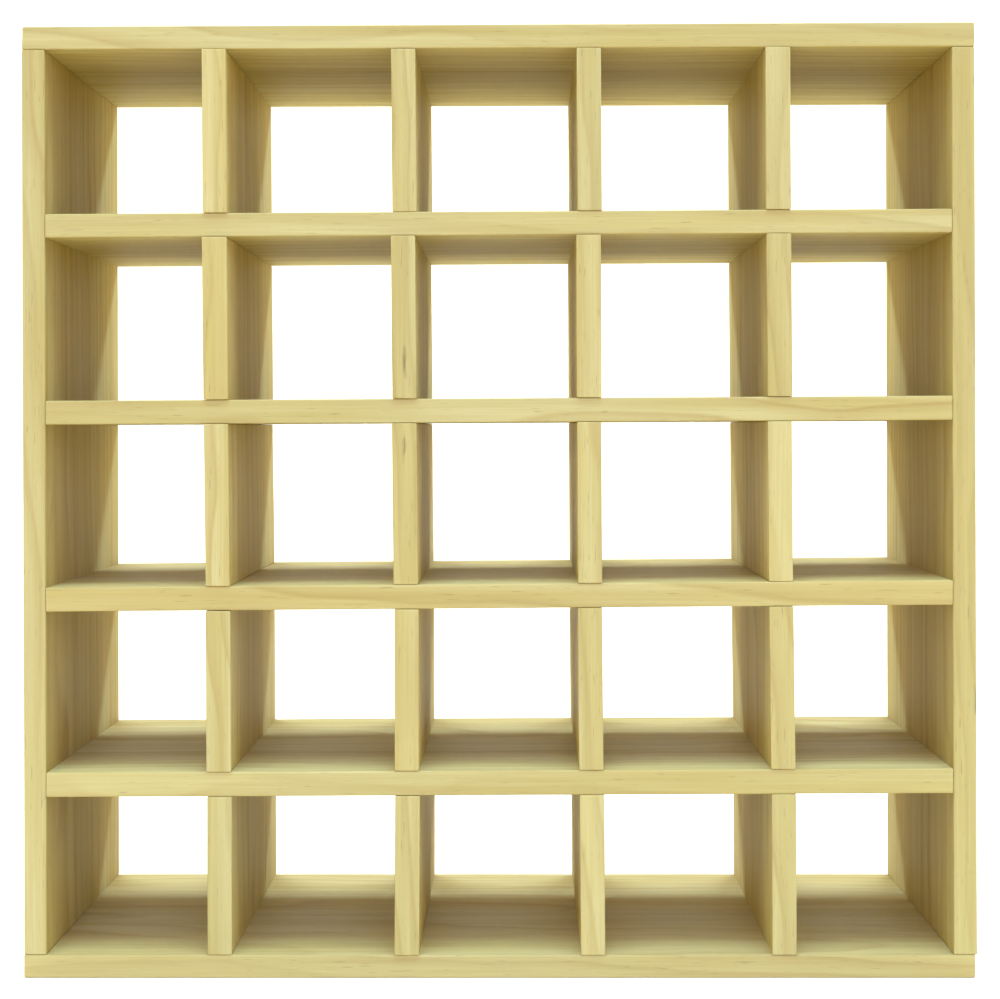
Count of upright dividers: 20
